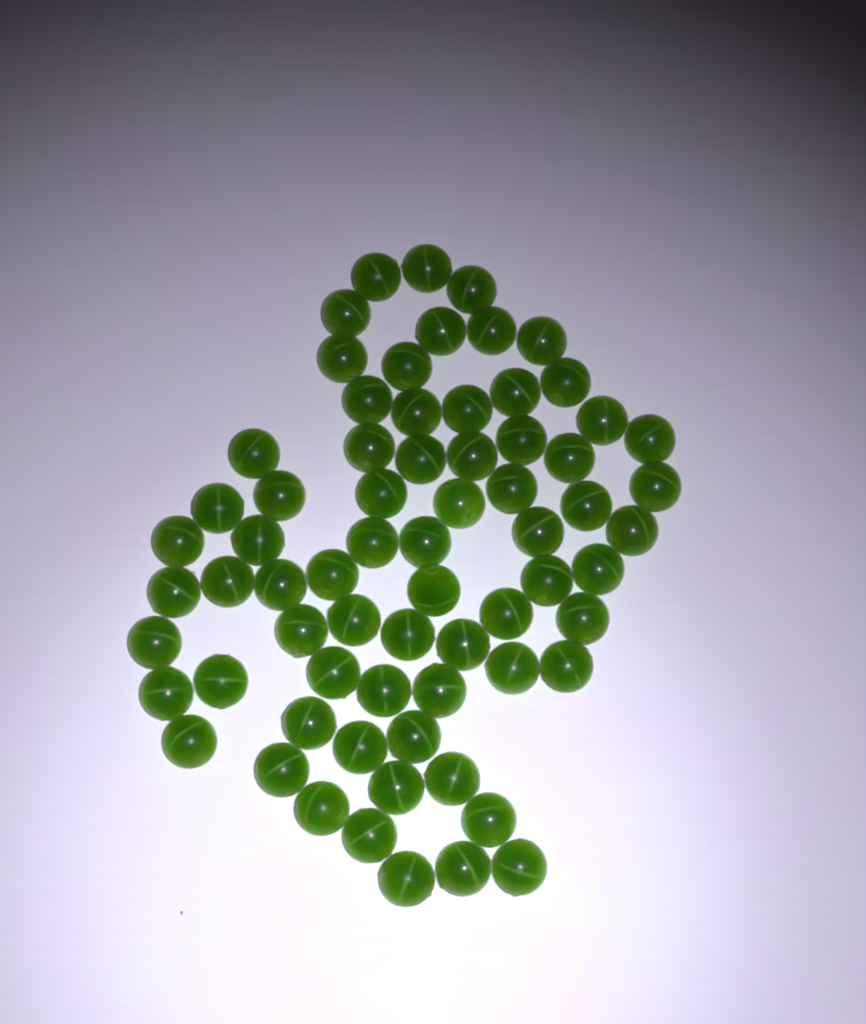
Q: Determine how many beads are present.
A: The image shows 69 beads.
